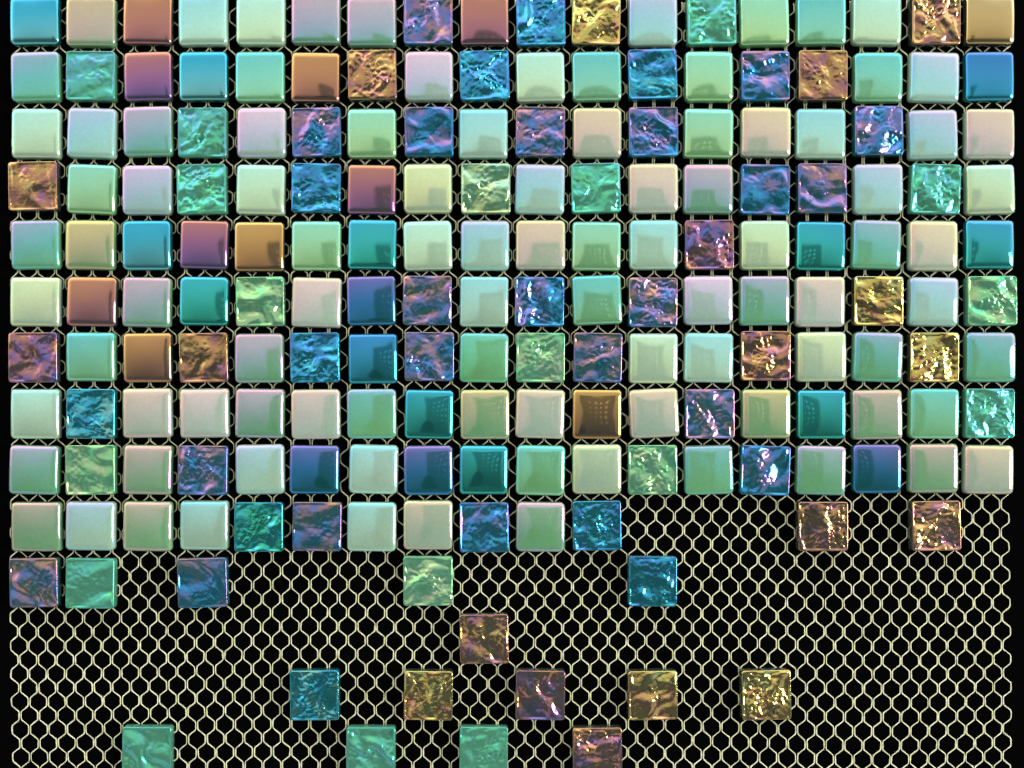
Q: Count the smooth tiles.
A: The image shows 122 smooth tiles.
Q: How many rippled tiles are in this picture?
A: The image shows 68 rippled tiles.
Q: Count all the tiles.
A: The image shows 190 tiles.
